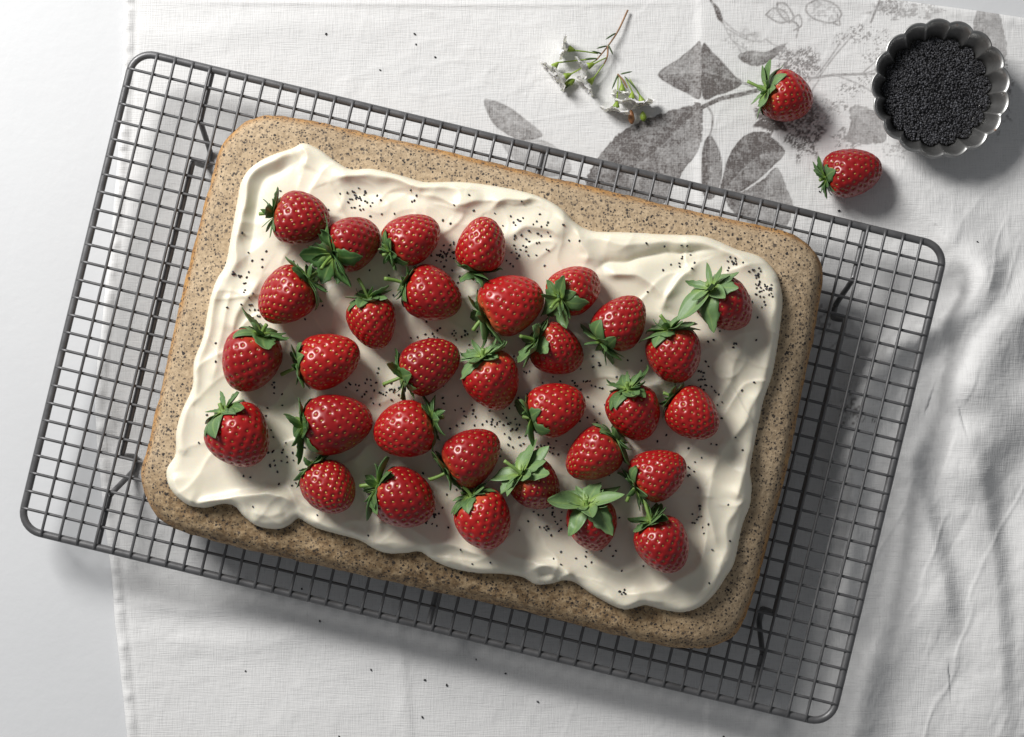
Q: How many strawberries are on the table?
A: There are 34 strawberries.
